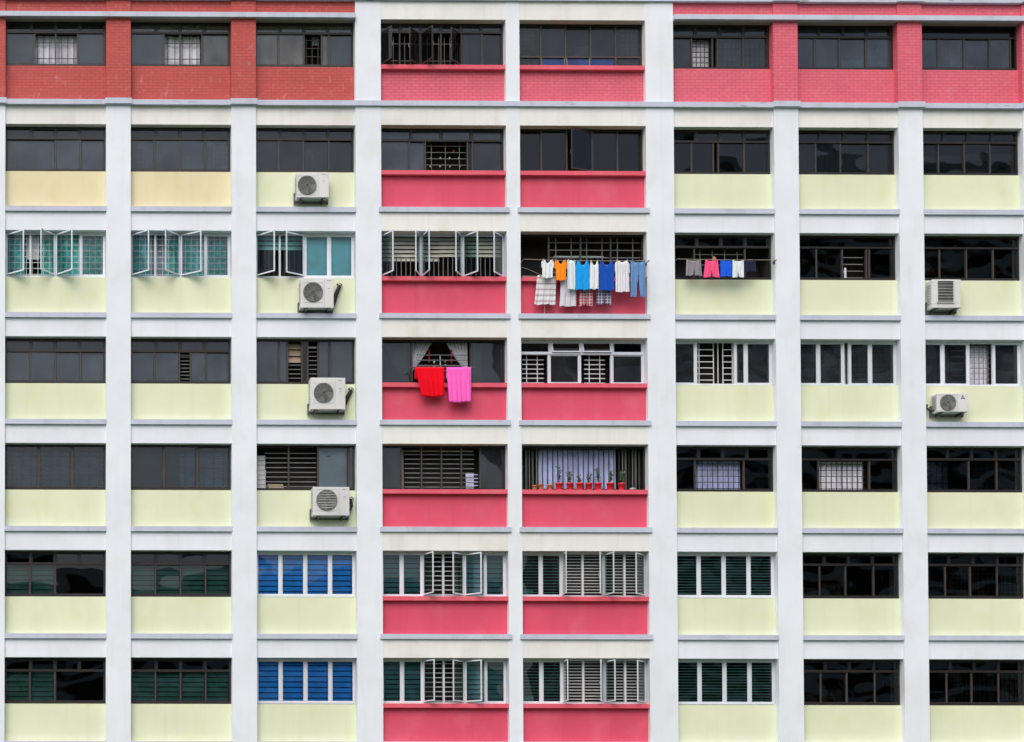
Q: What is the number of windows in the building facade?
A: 56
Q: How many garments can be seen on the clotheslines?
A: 17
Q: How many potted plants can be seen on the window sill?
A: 7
